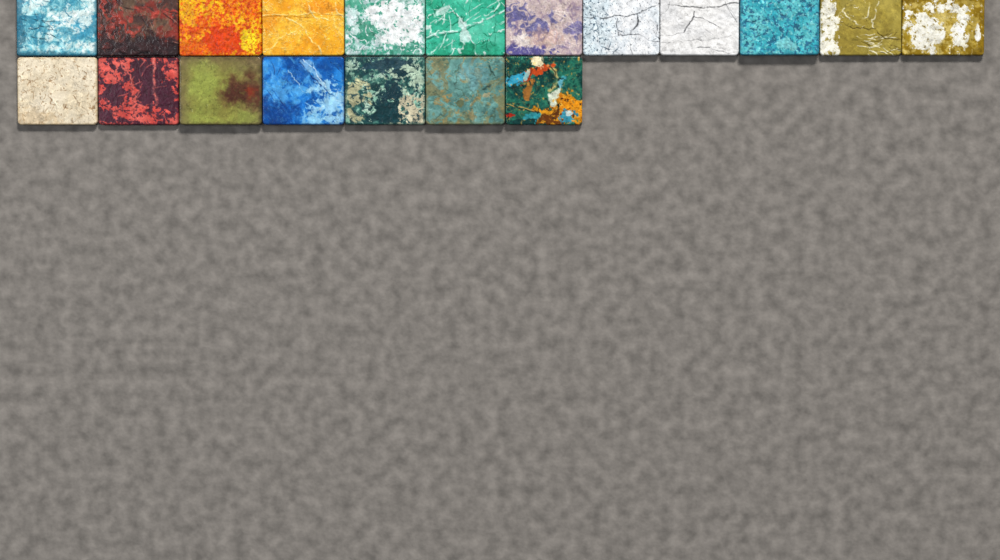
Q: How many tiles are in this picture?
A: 19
